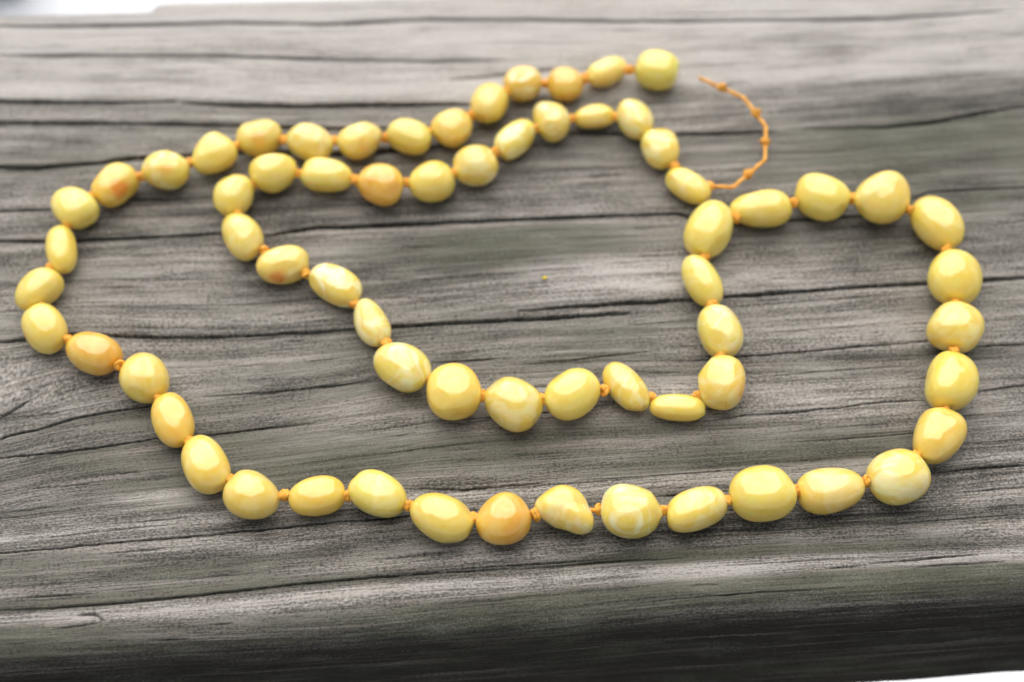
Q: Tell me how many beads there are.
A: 66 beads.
